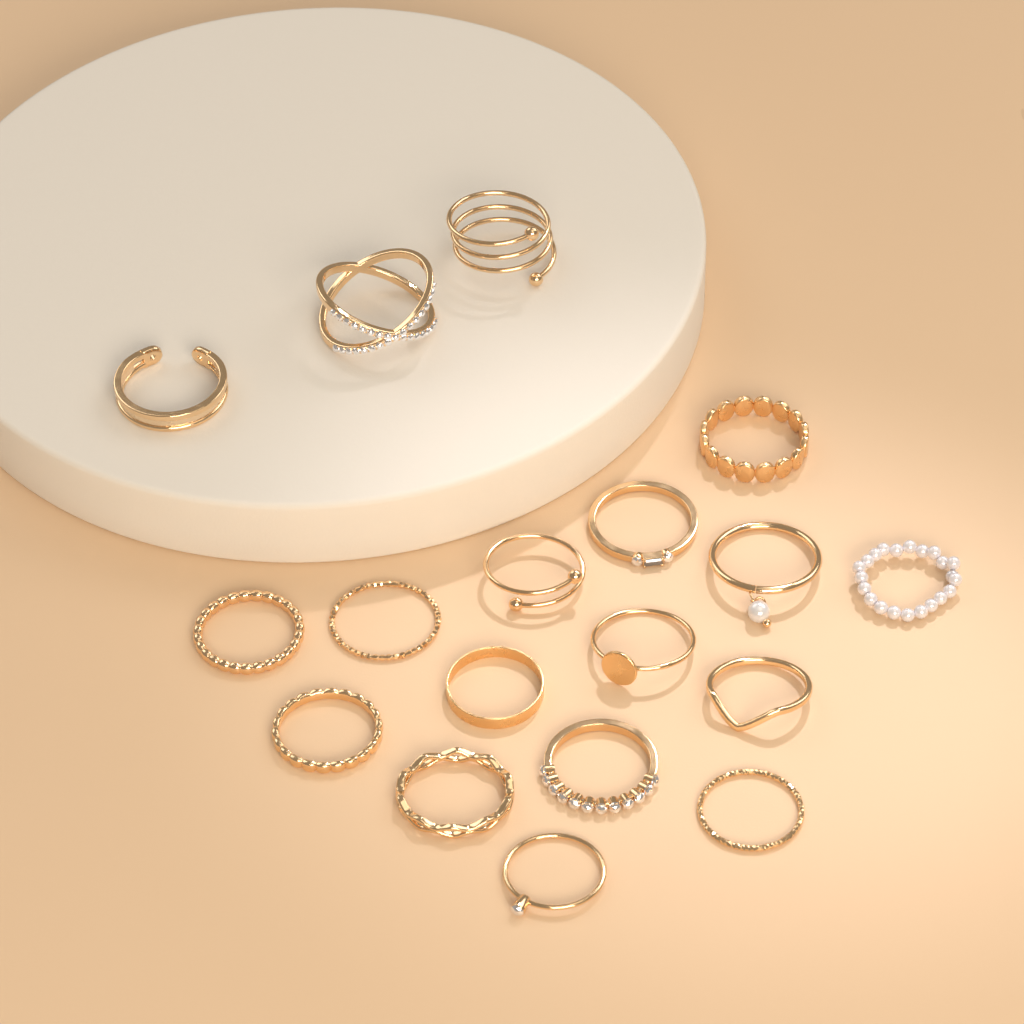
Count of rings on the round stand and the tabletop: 18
